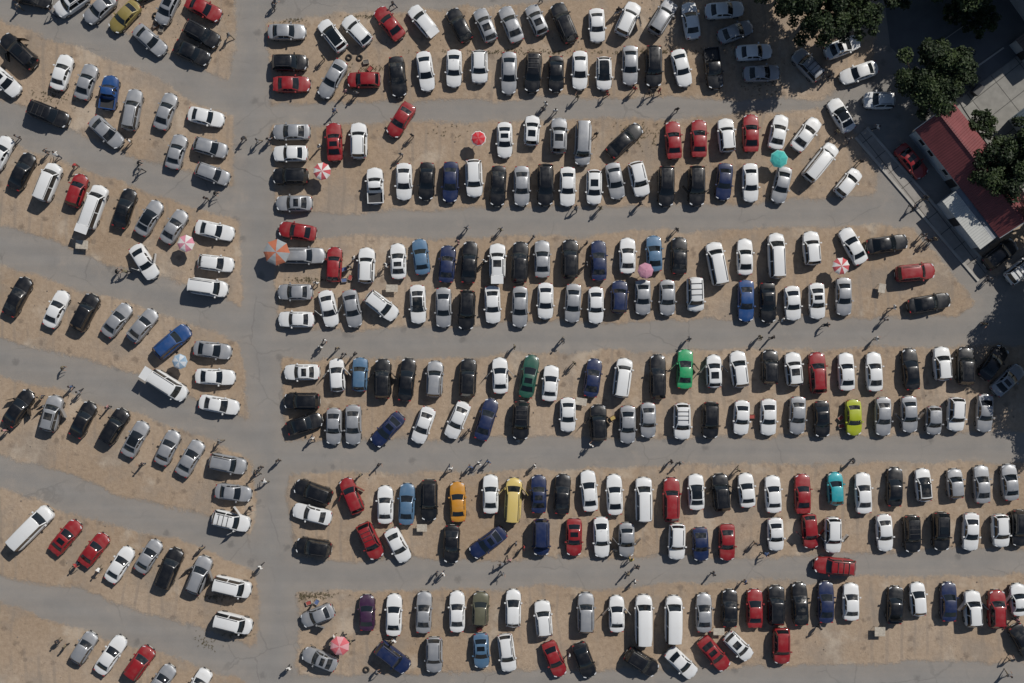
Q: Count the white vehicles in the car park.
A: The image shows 127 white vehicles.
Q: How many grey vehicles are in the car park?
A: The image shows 74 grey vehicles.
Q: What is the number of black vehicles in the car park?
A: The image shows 68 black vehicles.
